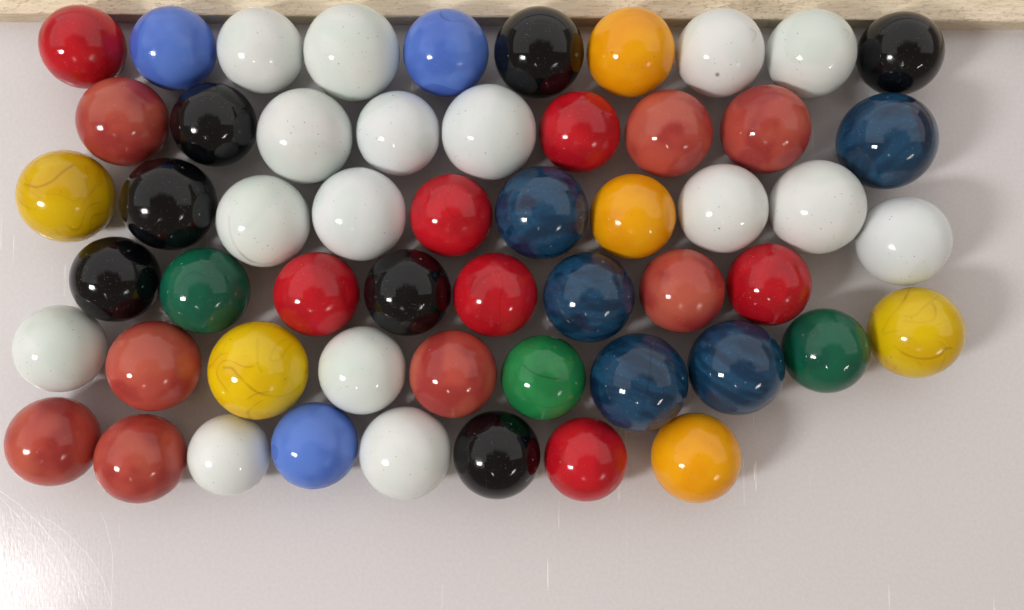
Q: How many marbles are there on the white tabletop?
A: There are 55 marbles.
